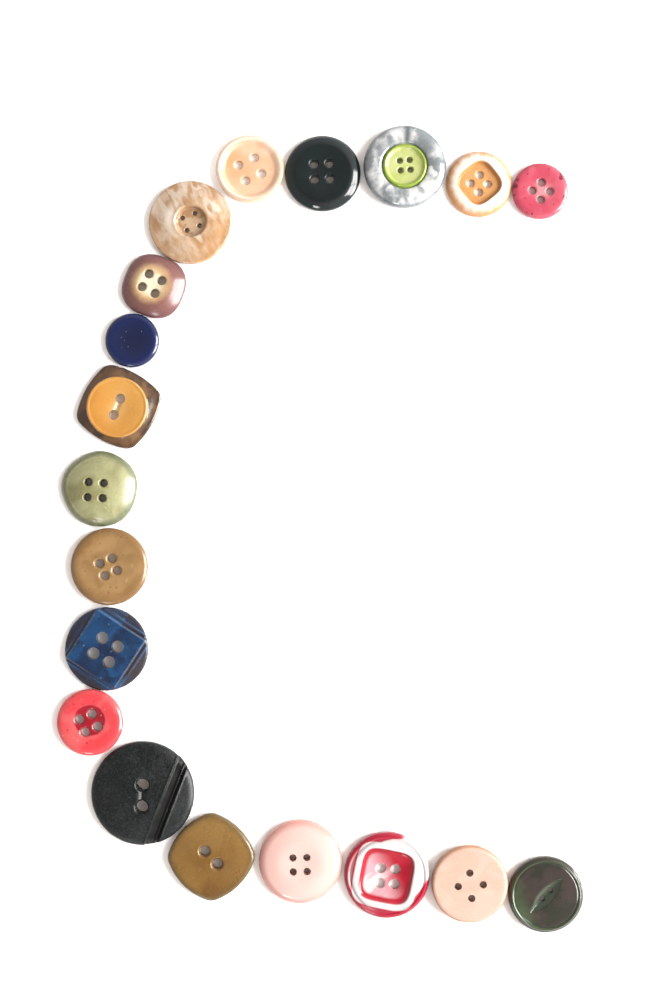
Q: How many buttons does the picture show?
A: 19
